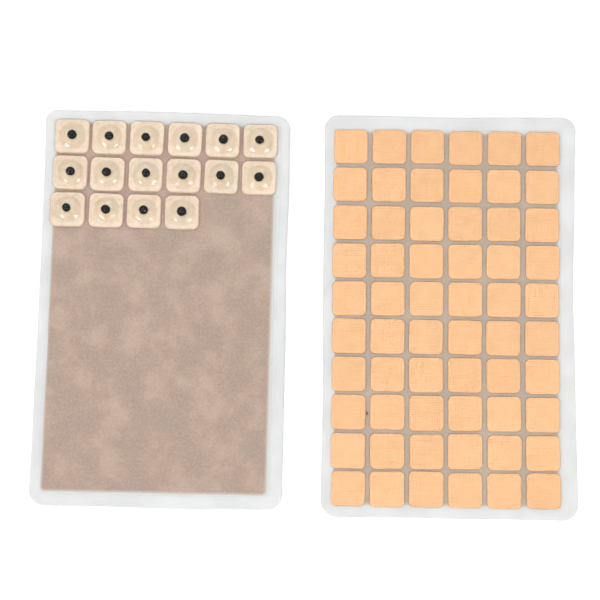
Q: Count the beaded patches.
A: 16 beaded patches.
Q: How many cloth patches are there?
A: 60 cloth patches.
